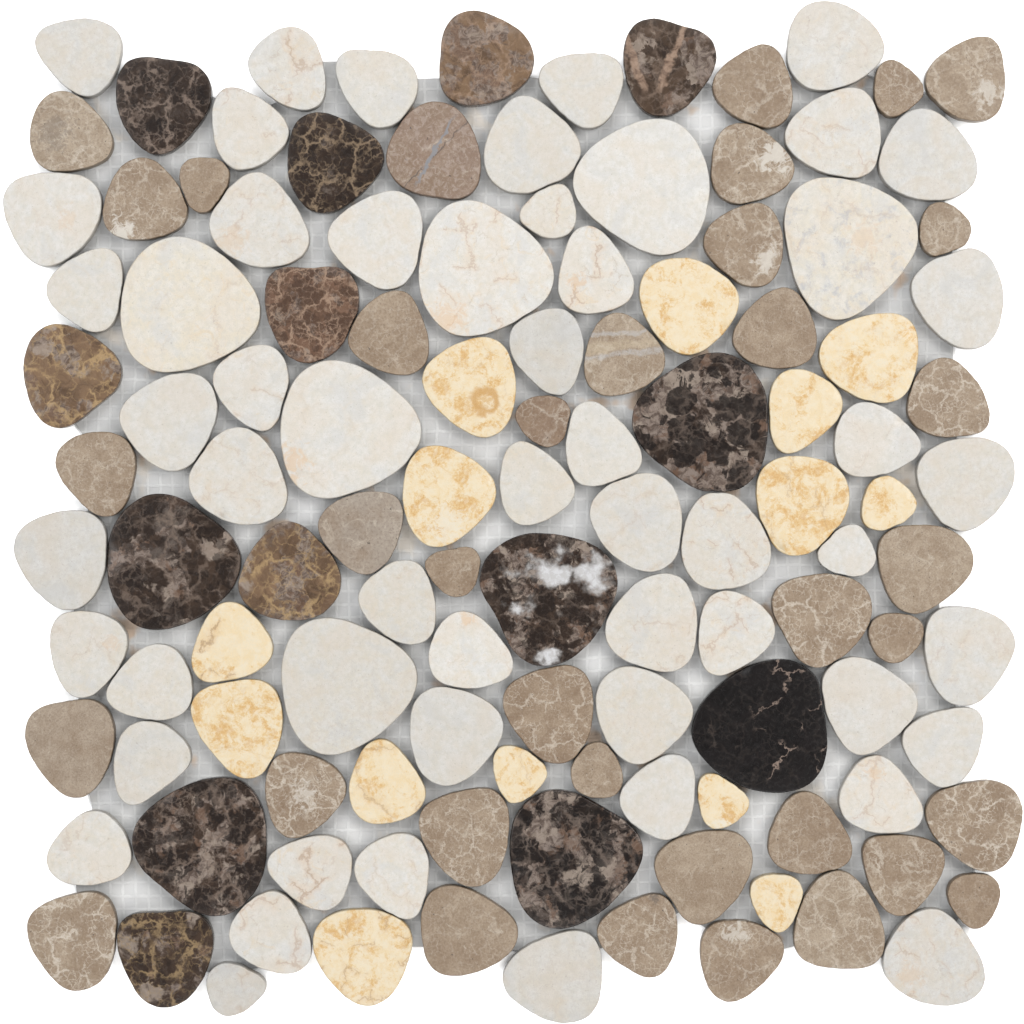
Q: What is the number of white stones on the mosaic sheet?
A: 55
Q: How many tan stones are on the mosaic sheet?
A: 36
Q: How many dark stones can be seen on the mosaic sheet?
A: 14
